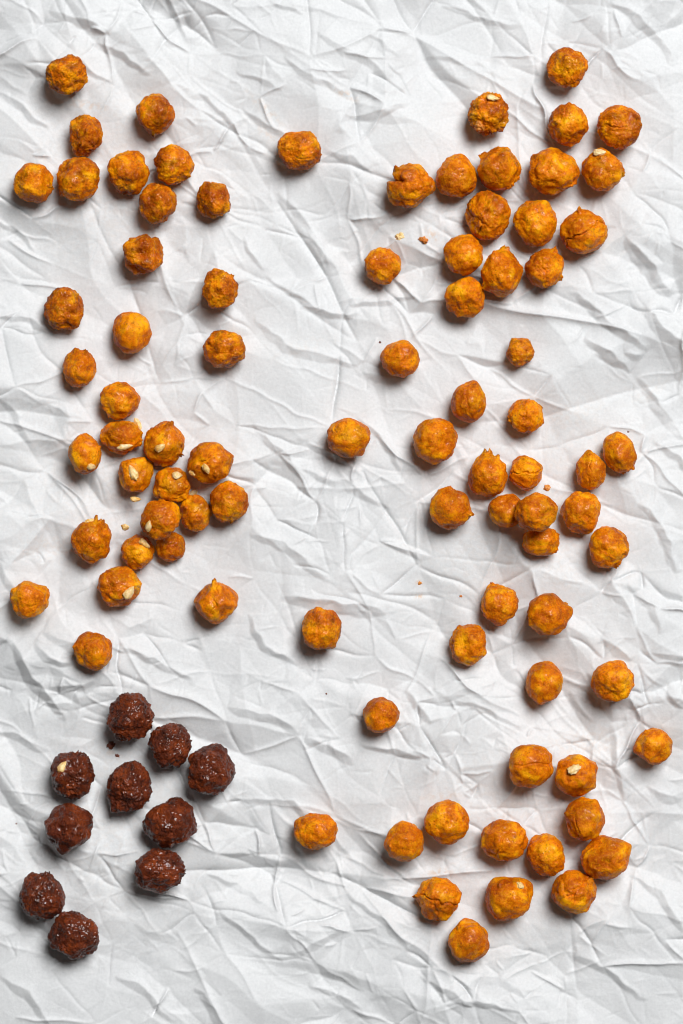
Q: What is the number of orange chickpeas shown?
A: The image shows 87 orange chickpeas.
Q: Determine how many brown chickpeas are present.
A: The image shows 10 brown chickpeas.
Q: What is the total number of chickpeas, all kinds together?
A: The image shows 97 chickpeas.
